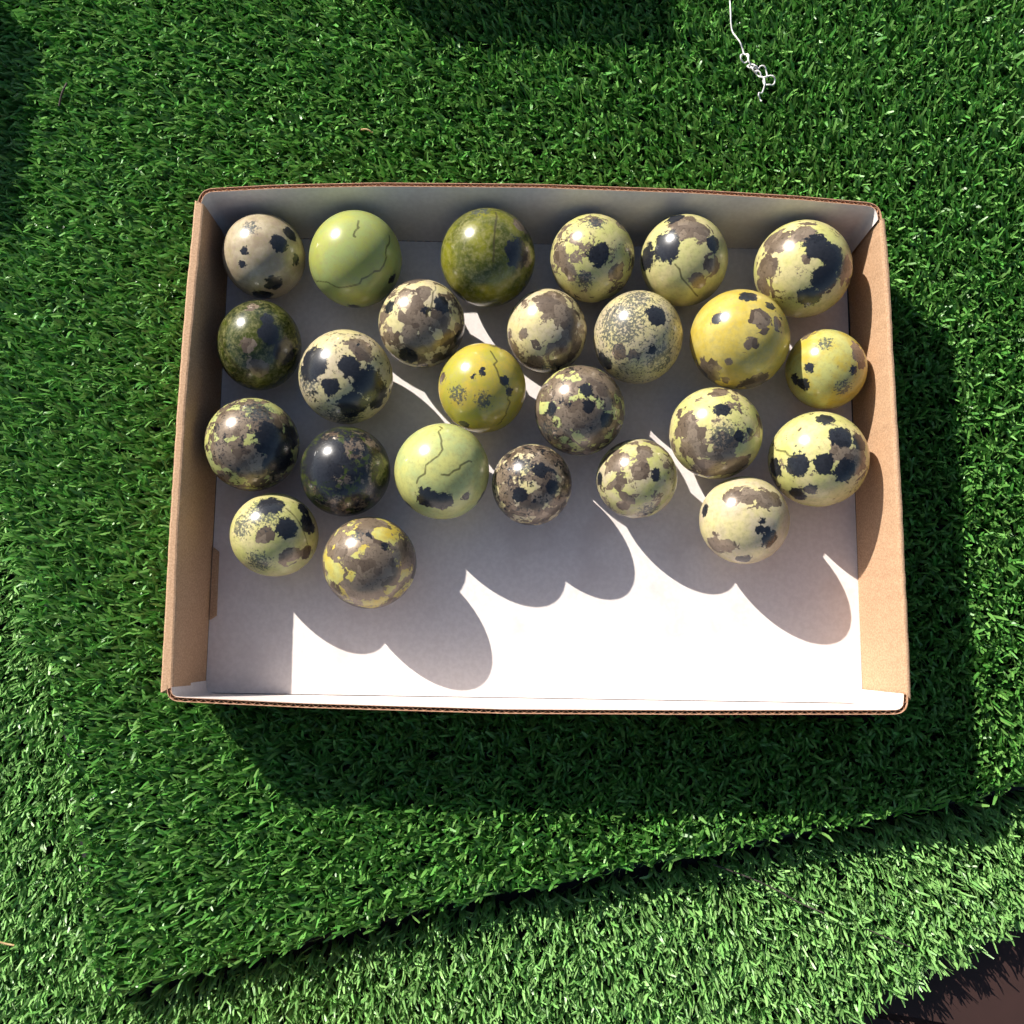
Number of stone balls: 25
